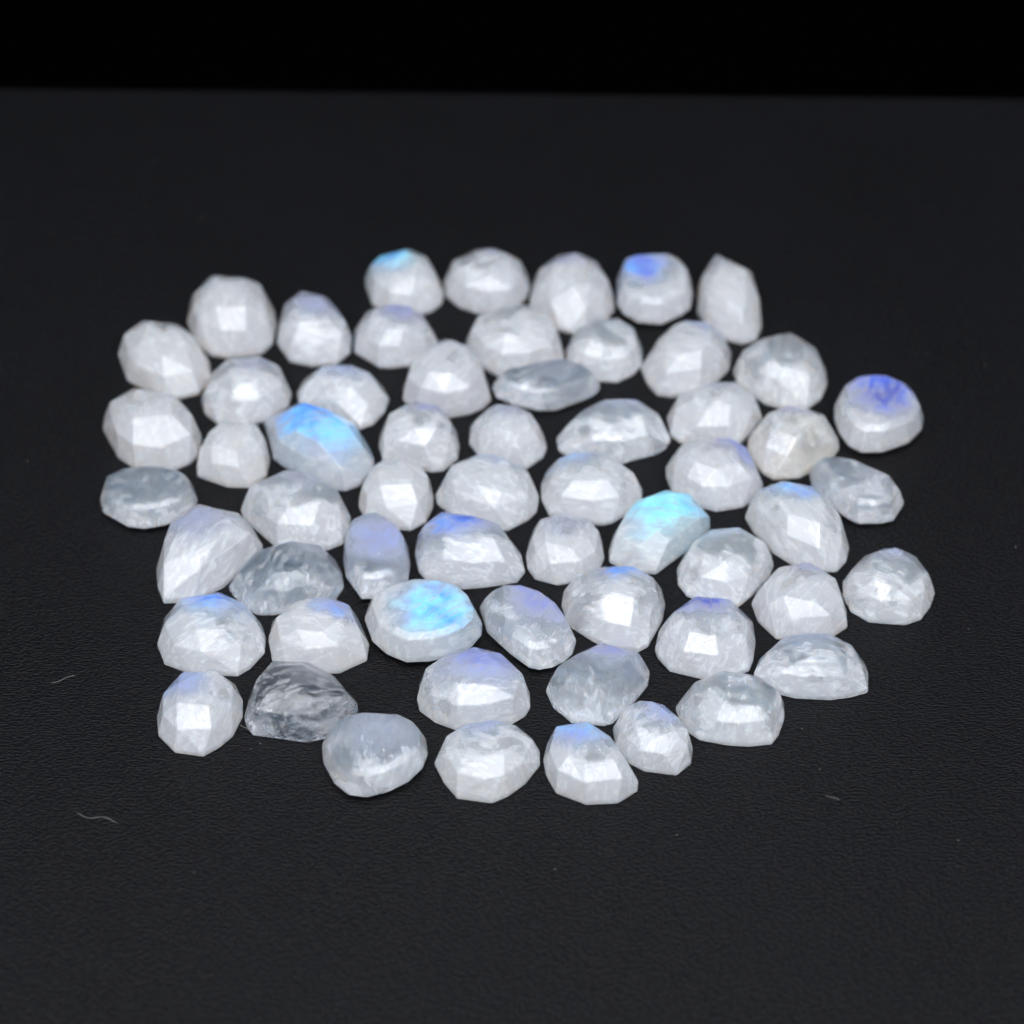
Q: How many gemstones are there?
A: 59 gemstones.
